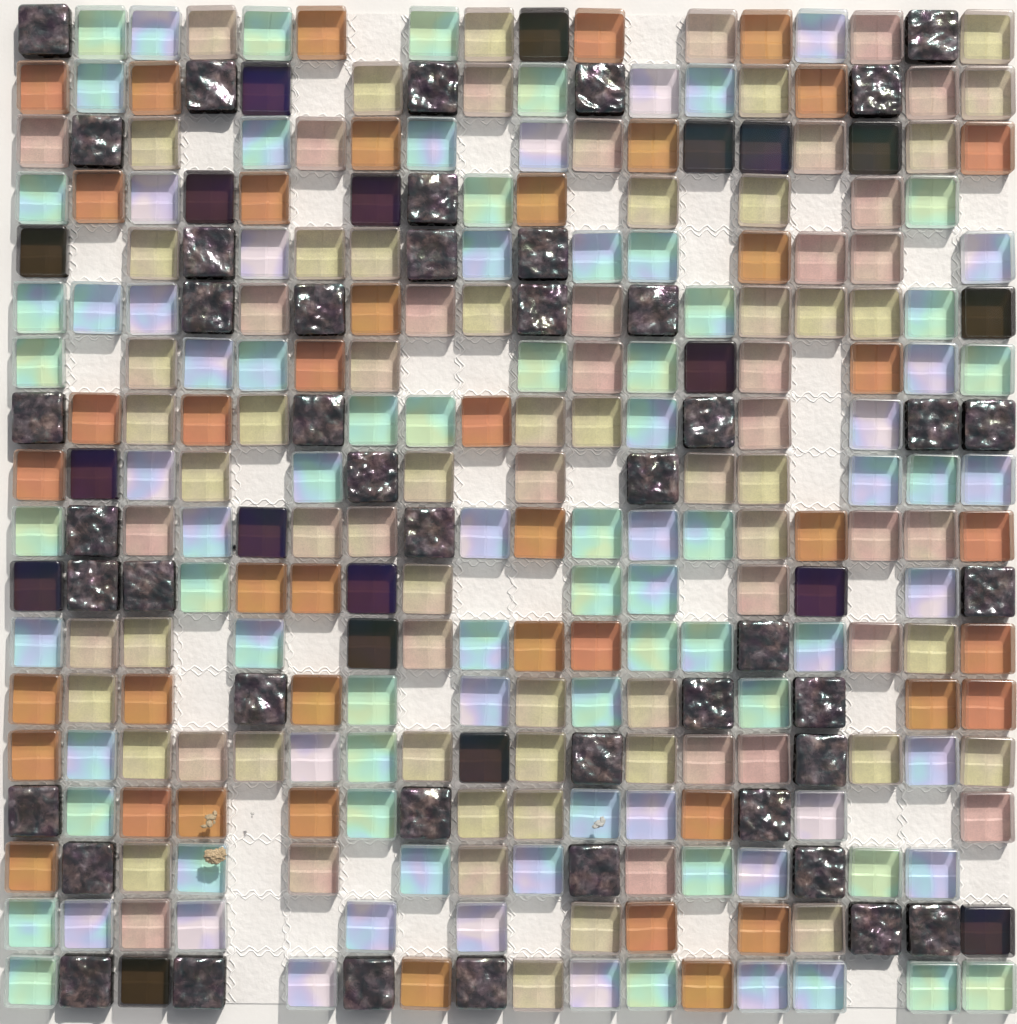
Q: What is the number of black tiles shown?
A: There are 64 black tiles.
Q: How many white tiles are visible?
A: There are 91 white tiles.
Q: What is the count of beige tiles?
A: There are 82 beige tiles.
